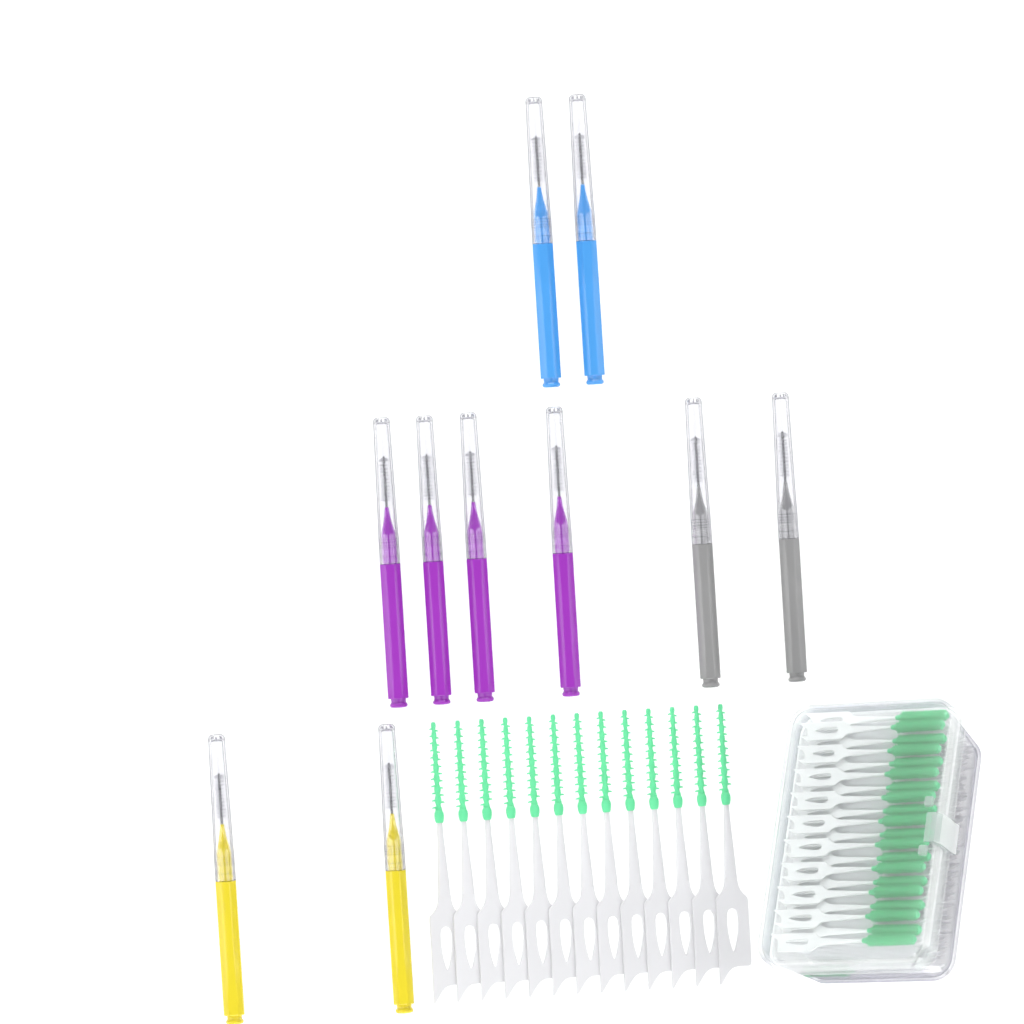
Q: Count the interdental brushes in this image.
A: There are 10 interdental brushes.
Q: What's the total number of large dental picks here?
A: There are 13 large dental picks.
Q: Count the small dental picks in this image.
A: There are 21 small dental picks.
